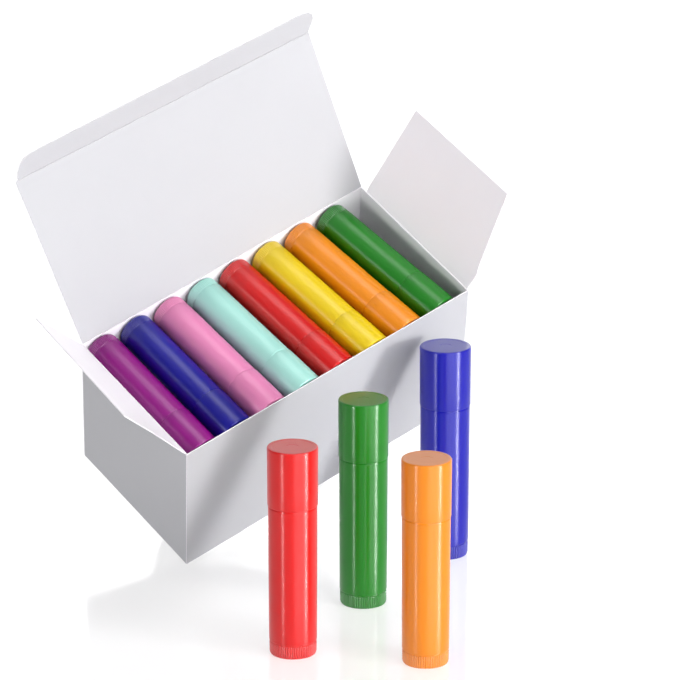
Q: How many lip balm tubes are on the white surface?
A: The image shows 12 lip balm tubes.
